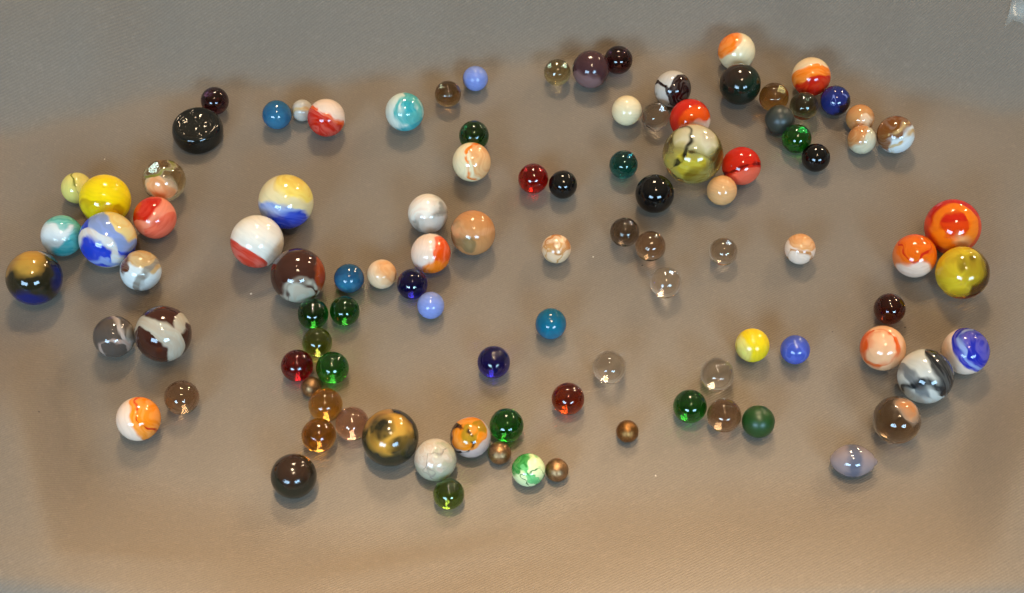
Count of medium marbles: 28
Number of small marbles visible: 60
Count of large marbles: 12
